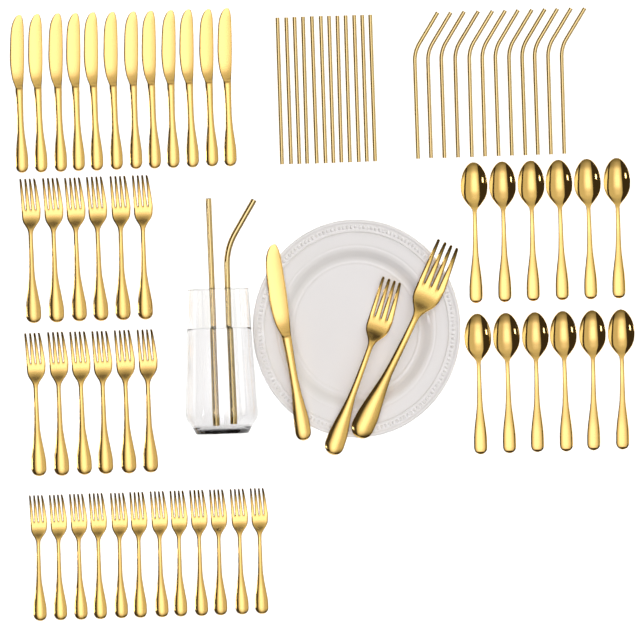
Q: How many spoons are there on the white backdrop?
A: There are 12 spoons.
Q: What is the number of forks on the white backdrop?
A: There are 26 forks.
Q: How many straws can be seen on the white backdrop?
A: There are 26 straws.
